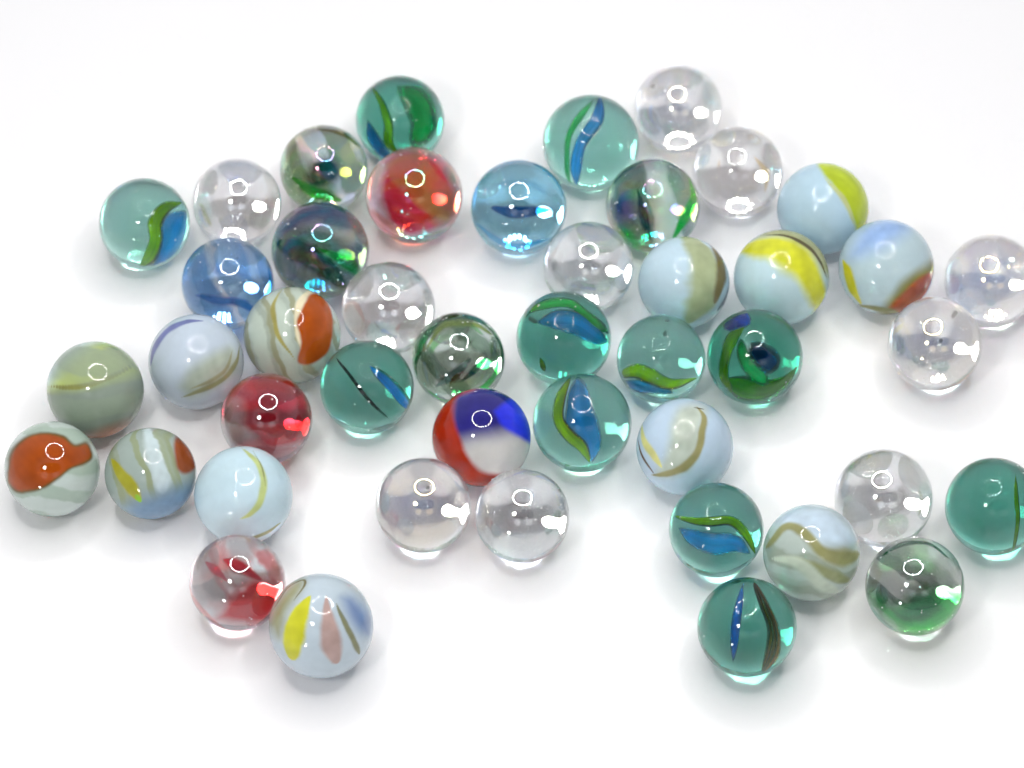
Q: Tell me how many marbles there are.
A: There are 45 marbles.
